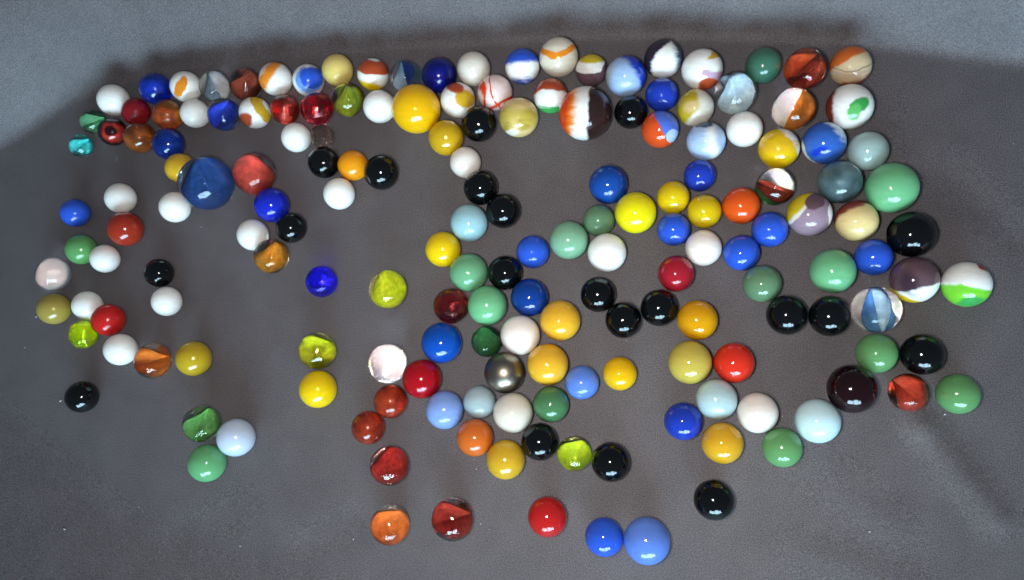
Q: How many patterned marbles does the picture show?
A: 37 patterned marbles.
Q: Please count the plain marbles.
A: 139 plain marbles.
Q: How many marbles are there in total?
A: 176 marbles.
